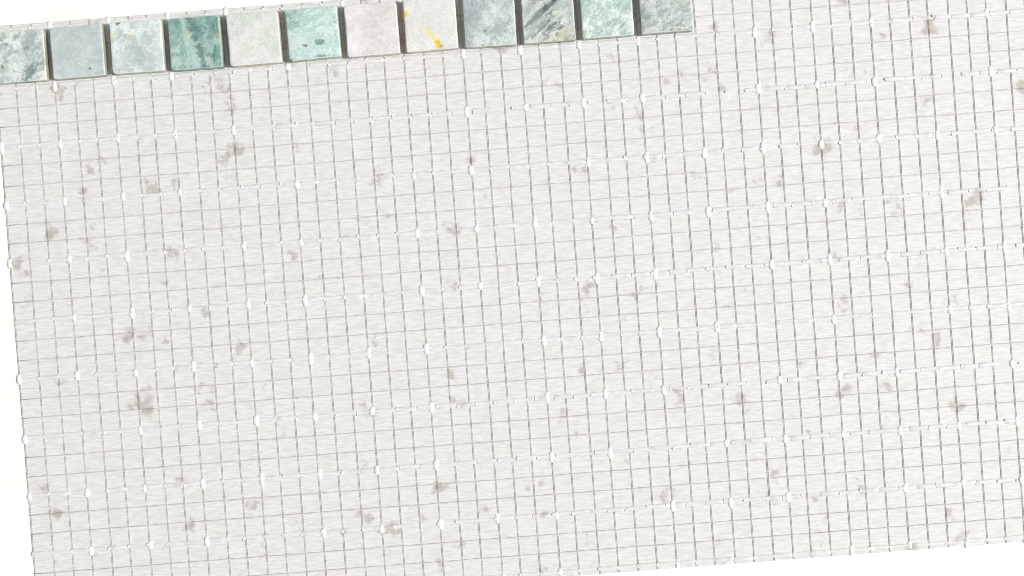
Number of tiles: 12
